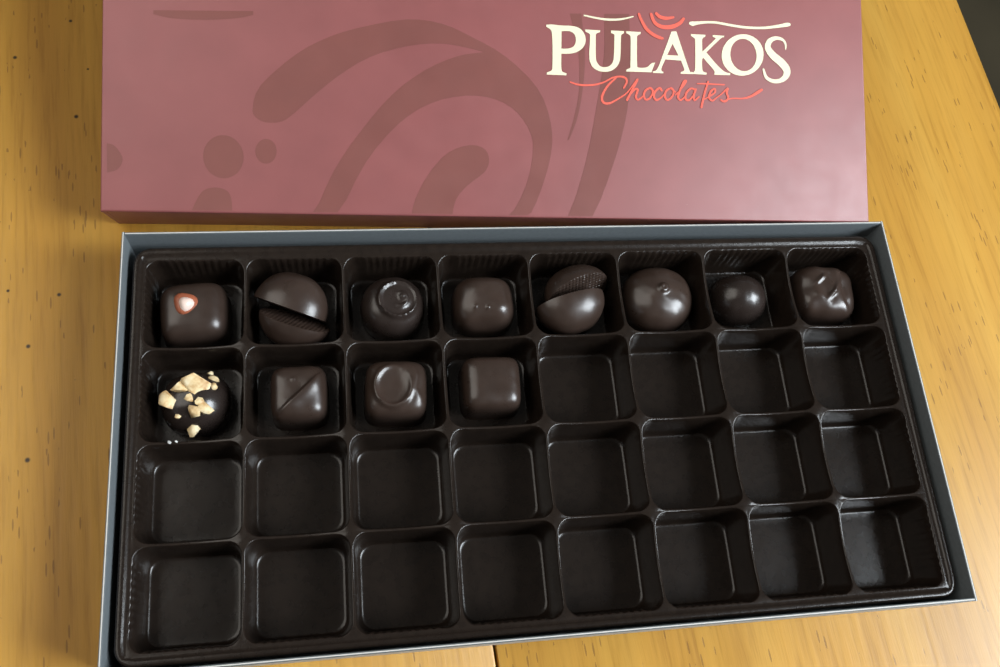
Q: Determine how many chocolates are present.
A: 14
